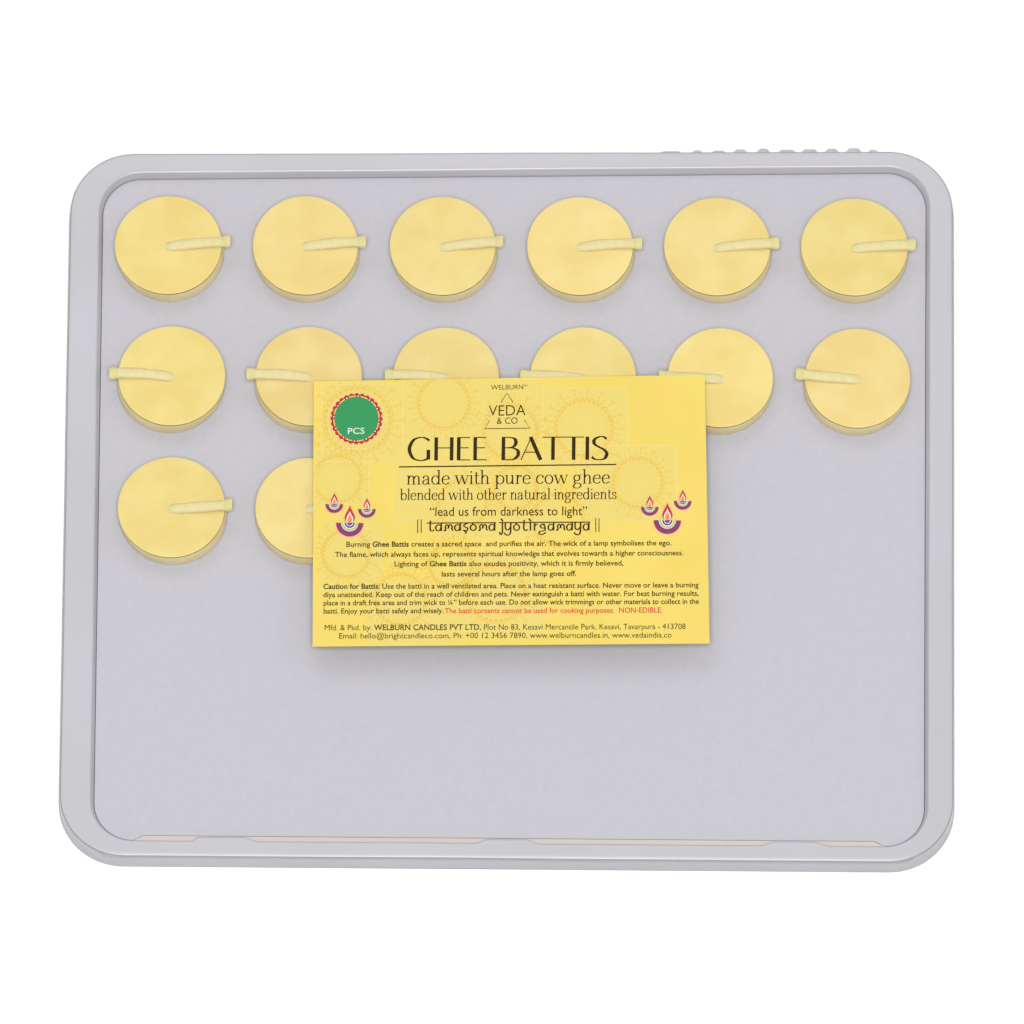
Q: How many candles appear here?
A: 14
